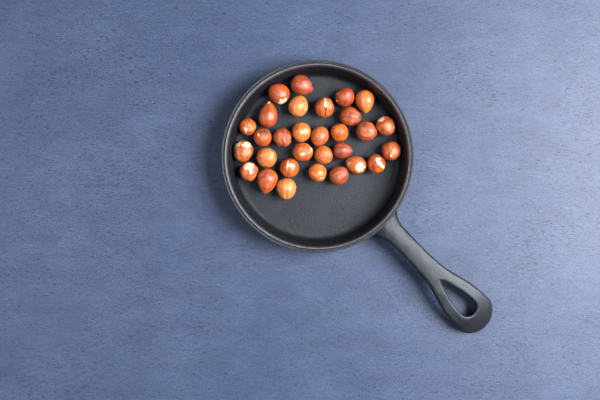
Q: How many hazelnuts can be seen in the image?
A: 30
